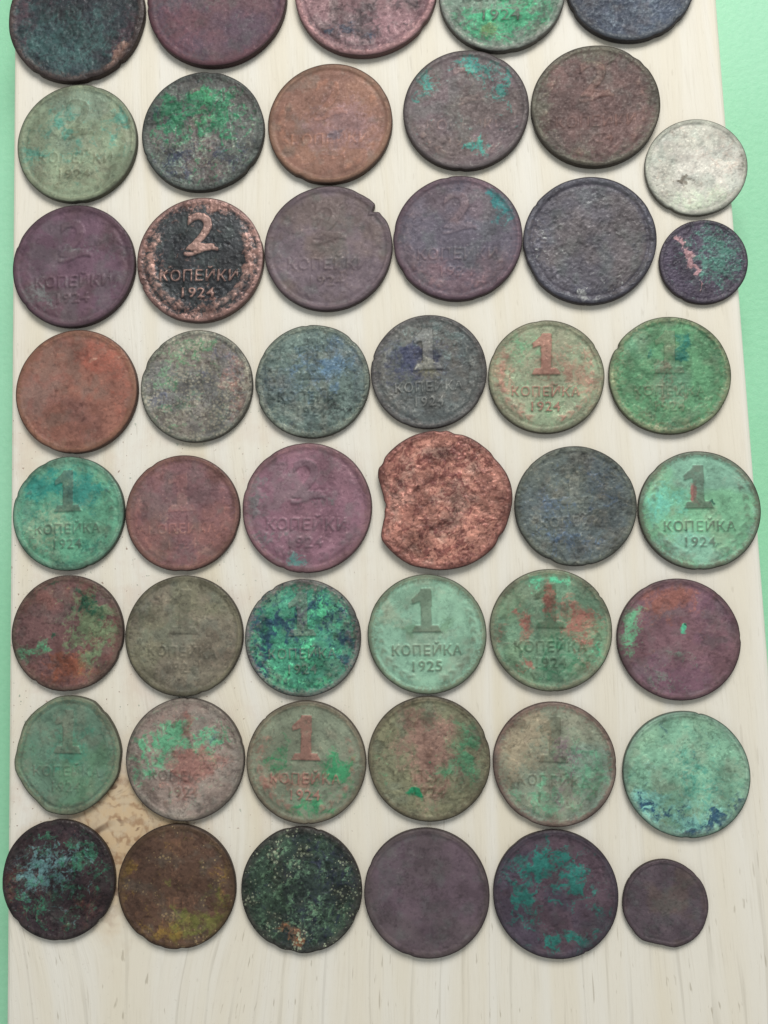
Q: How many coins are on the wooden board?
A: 47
